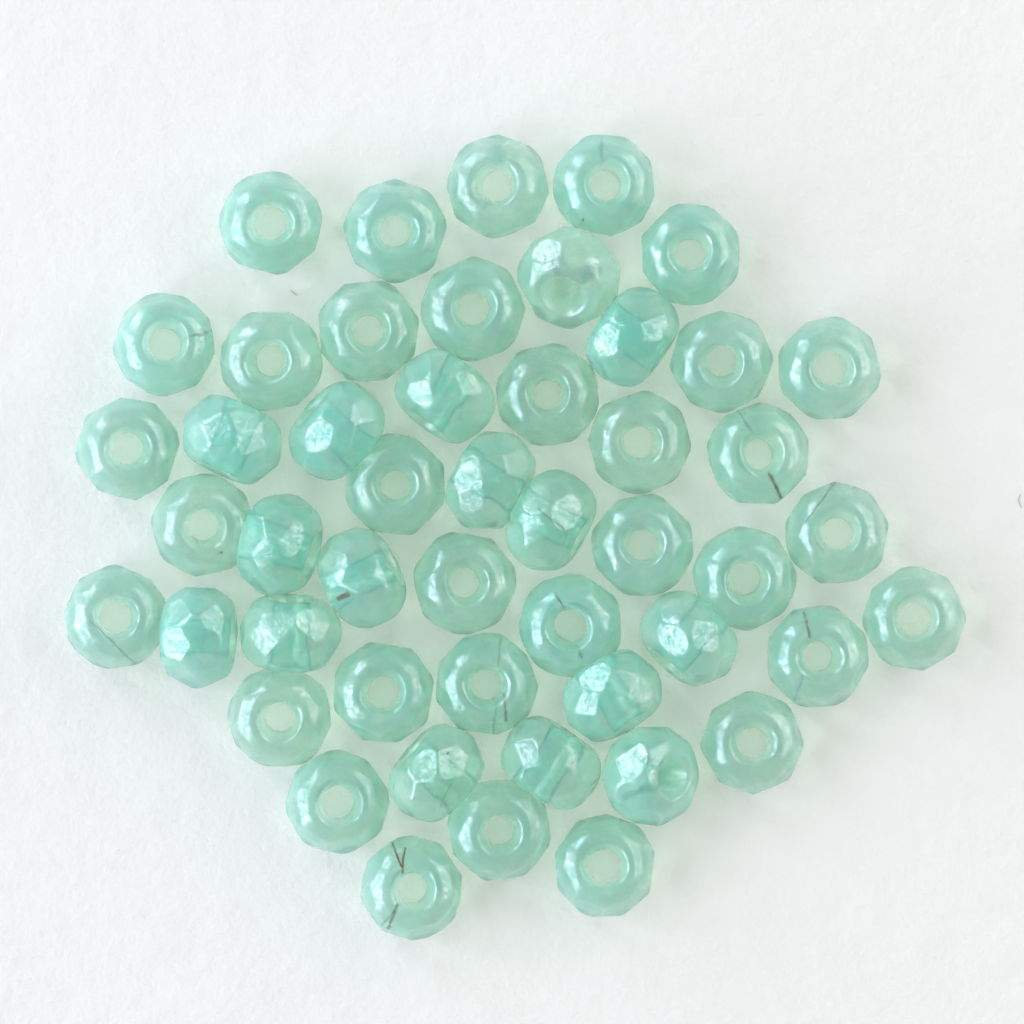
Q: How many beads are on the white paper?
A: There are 49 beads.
